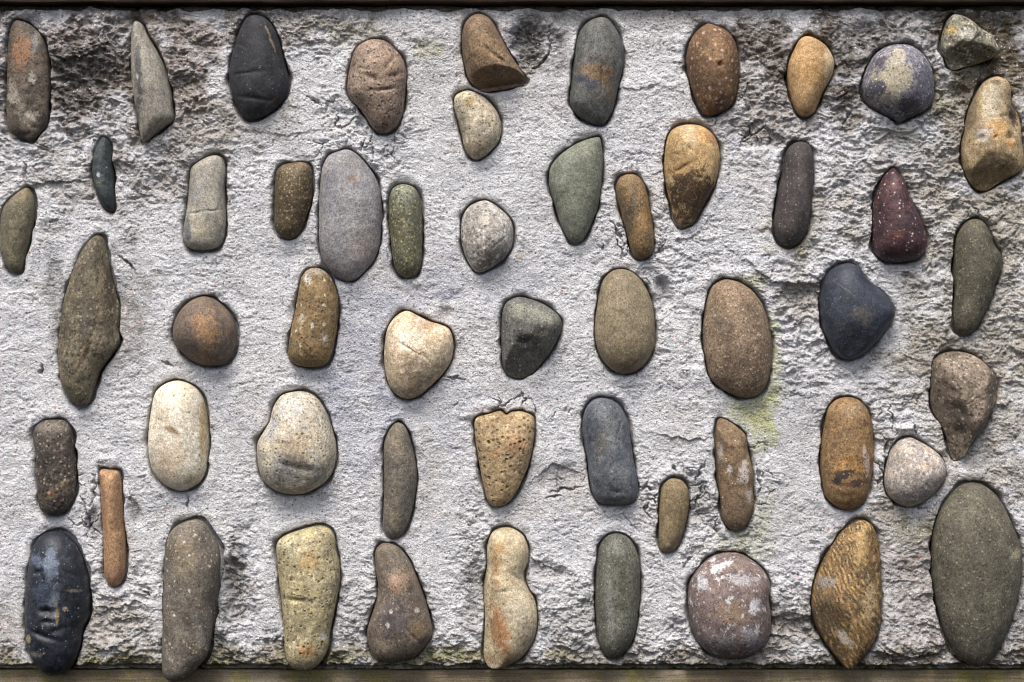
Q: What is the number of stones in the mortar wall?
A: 54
